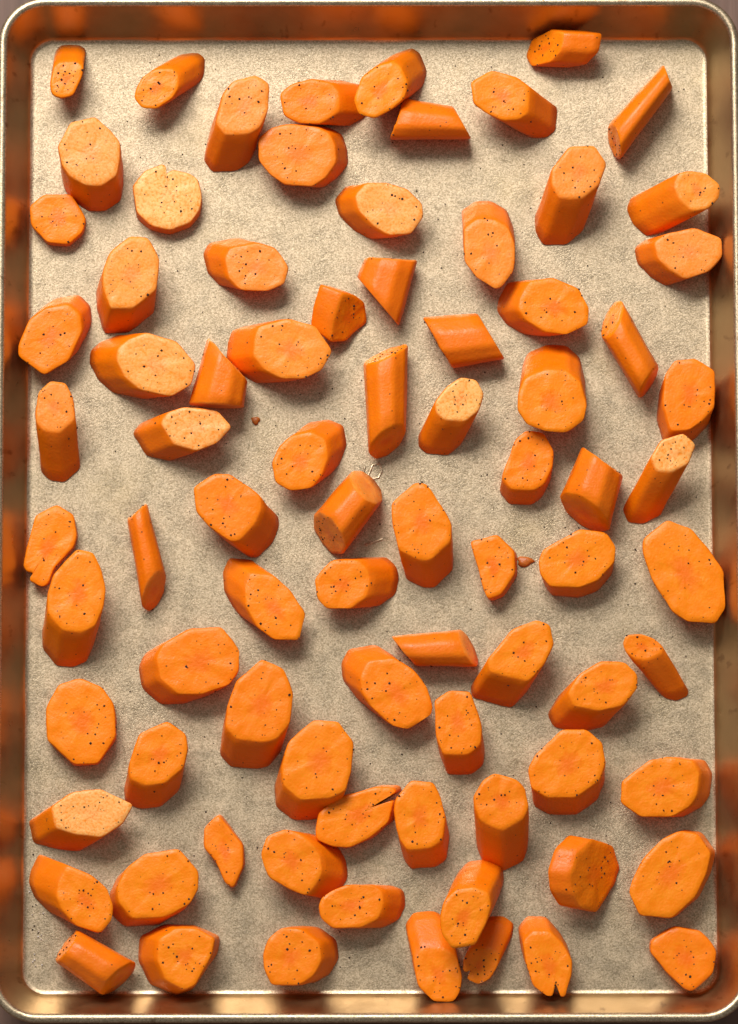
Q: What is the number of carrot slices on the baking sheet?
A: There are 82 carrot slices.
